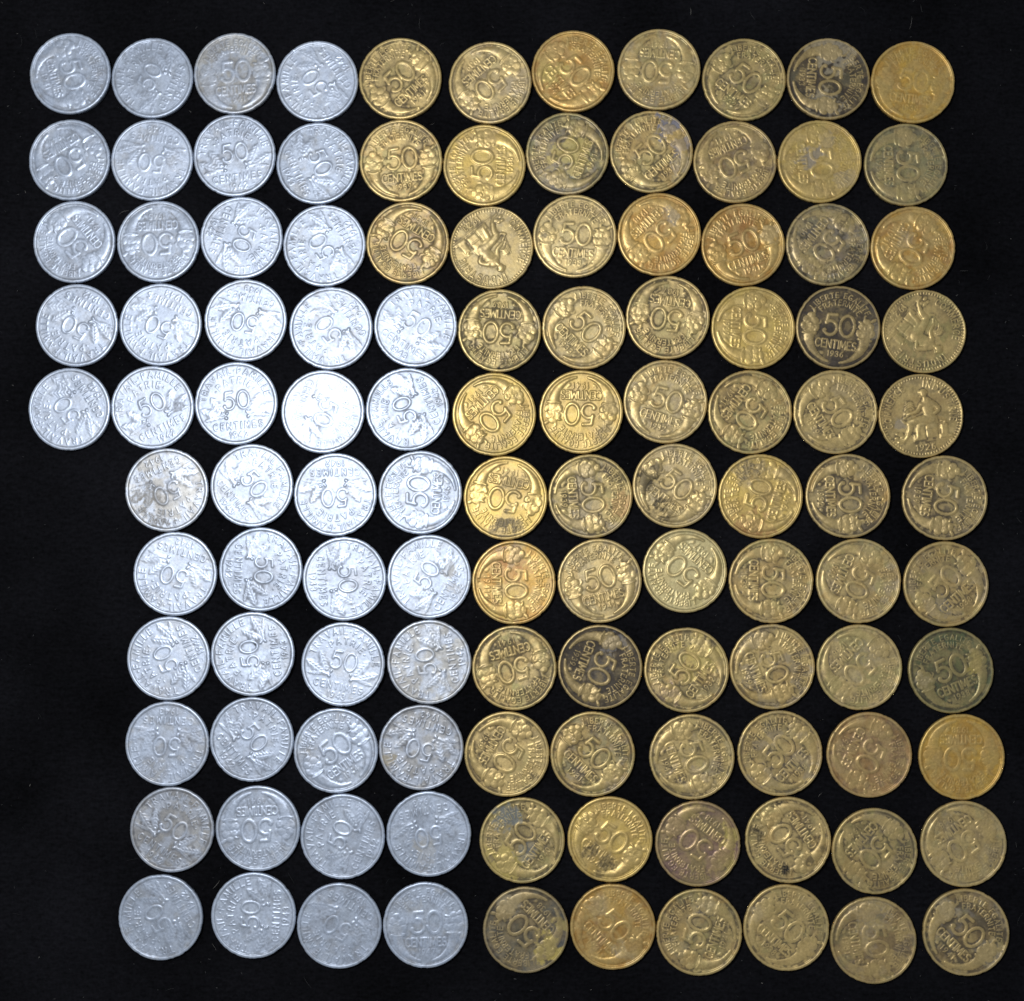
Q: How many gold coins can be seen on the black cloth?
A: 69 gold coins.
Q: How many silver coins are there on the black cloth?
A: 46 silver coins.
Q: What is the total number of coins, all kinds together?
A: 115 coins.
